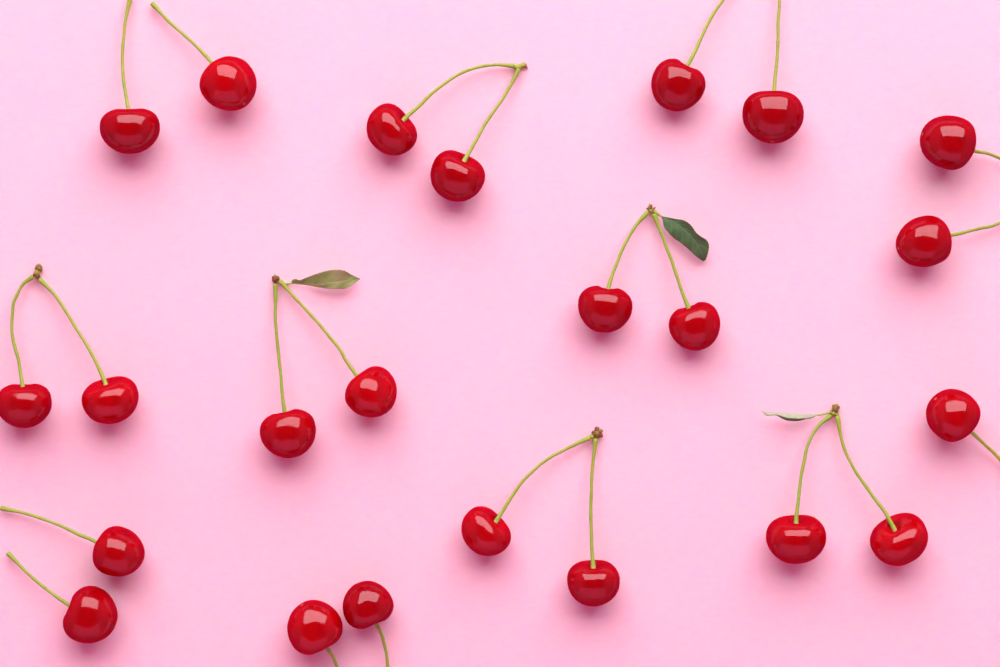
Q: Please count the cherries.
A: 23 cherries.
